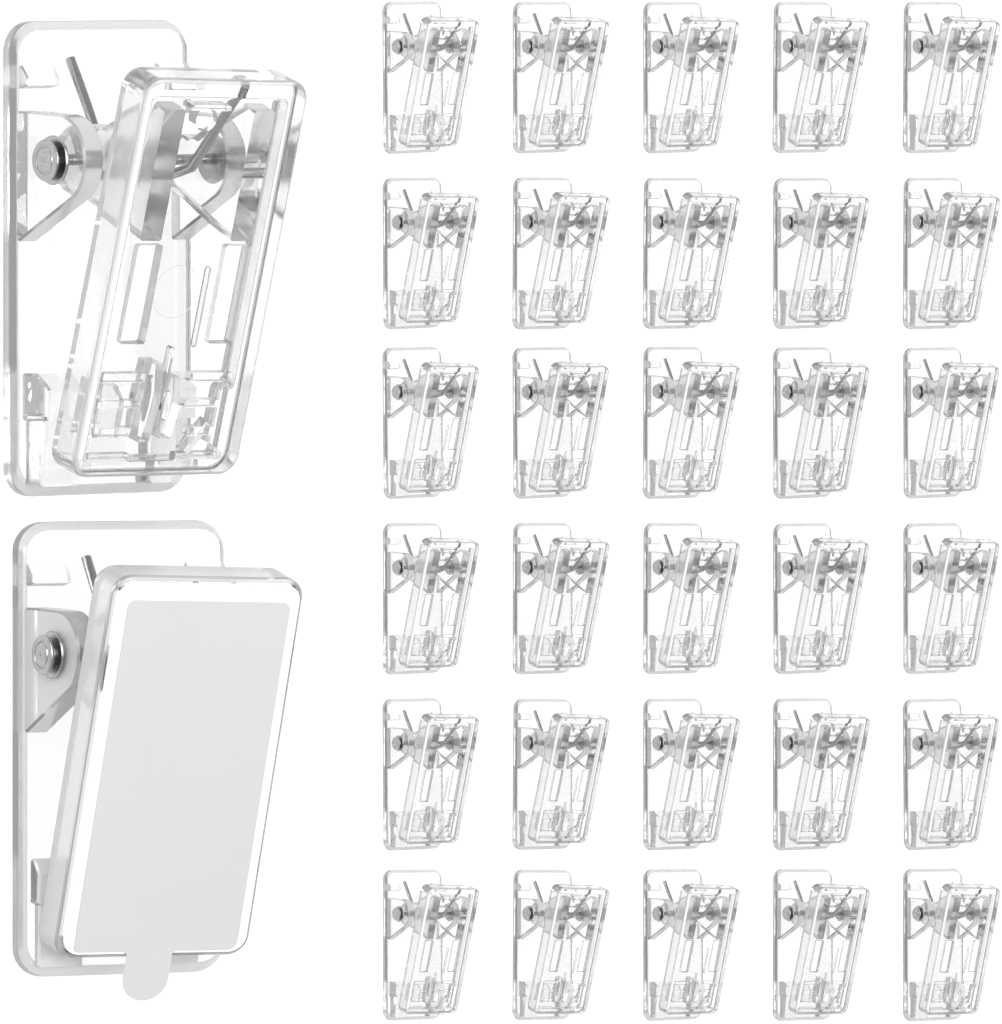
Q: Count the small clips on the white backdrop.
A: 30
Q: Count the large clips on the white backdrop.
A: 2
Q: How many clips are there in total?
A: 32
